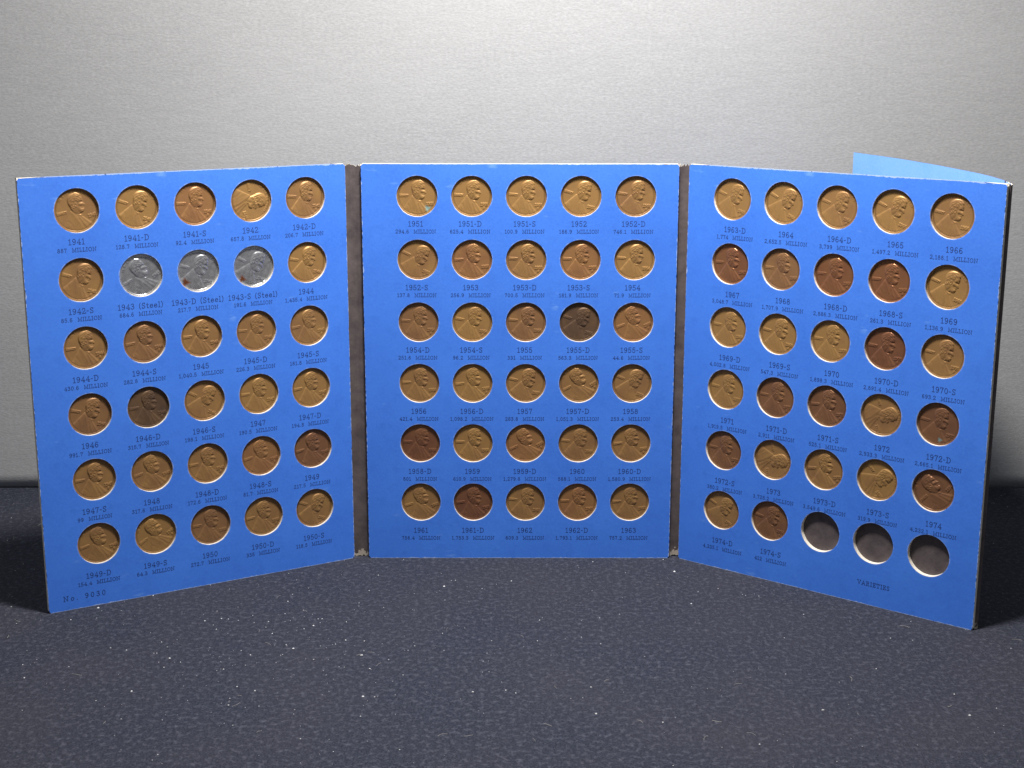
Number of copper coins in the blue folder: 84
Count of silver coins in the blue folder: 3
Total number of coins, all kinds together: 87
